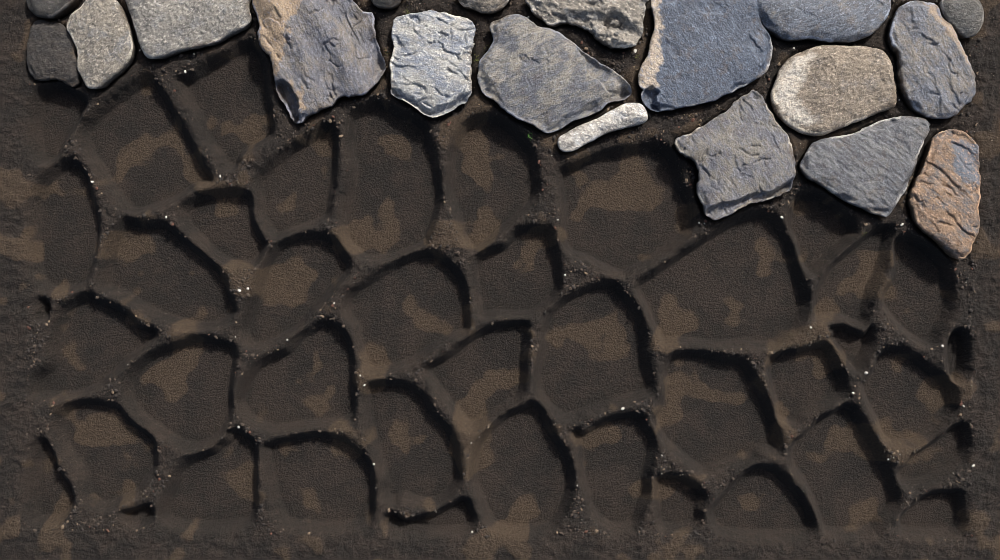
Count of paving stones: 19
